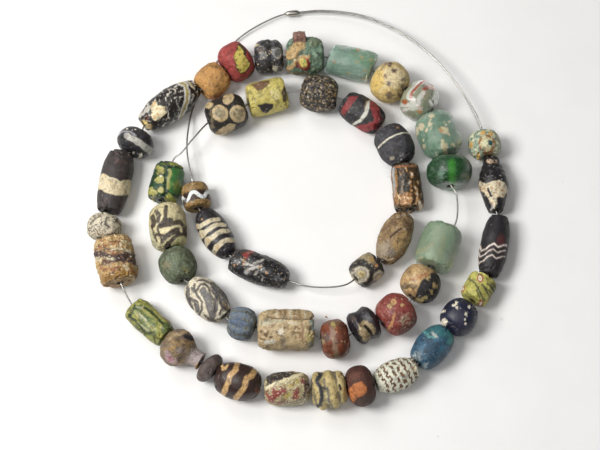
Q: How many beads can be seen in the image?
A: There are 50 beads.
